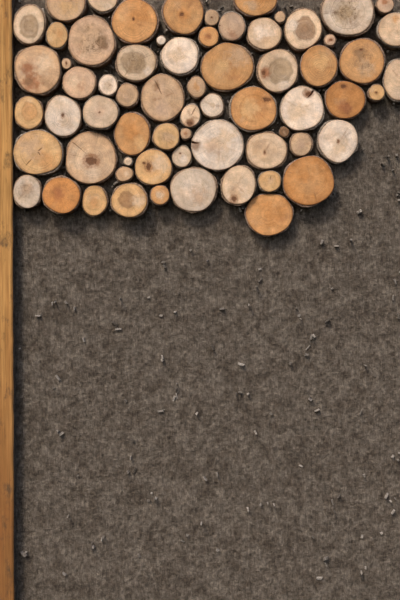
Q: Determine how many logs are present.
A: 66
